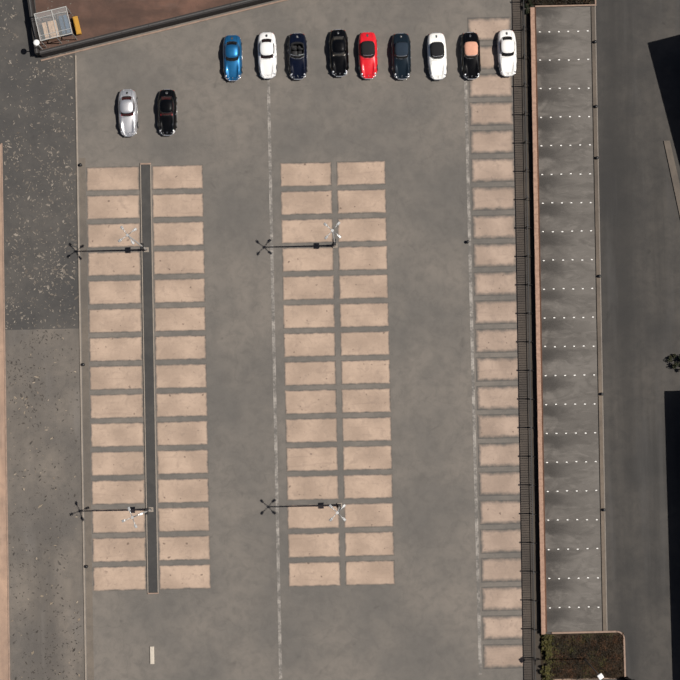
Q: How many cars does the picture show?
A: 11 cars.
